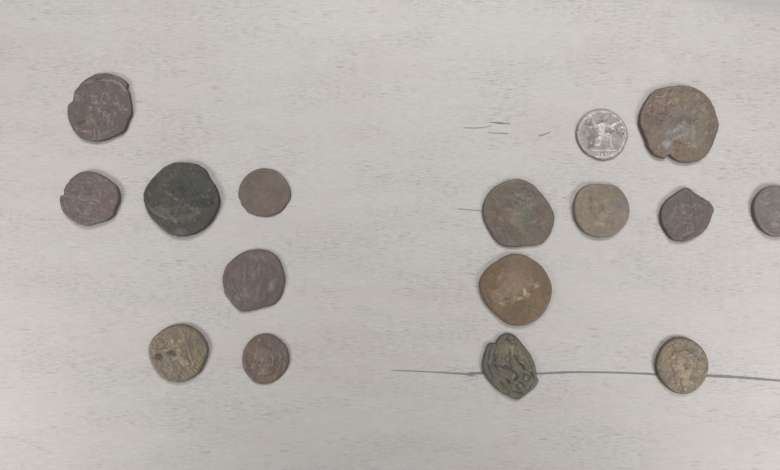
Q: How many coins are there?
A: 16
